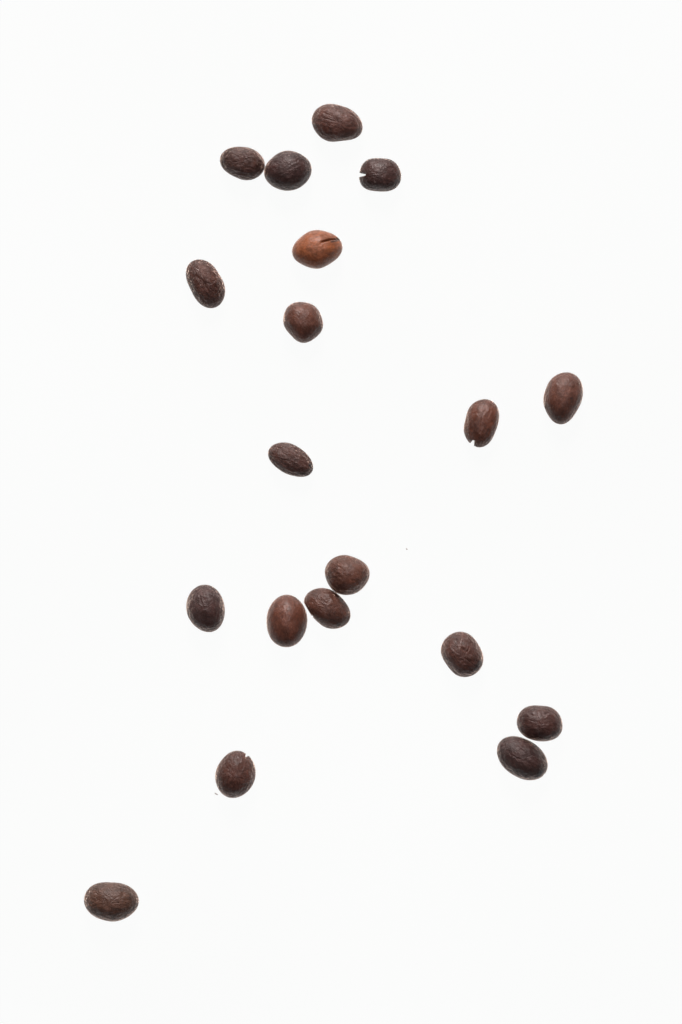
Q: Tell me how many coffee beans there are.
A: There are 19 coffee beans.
